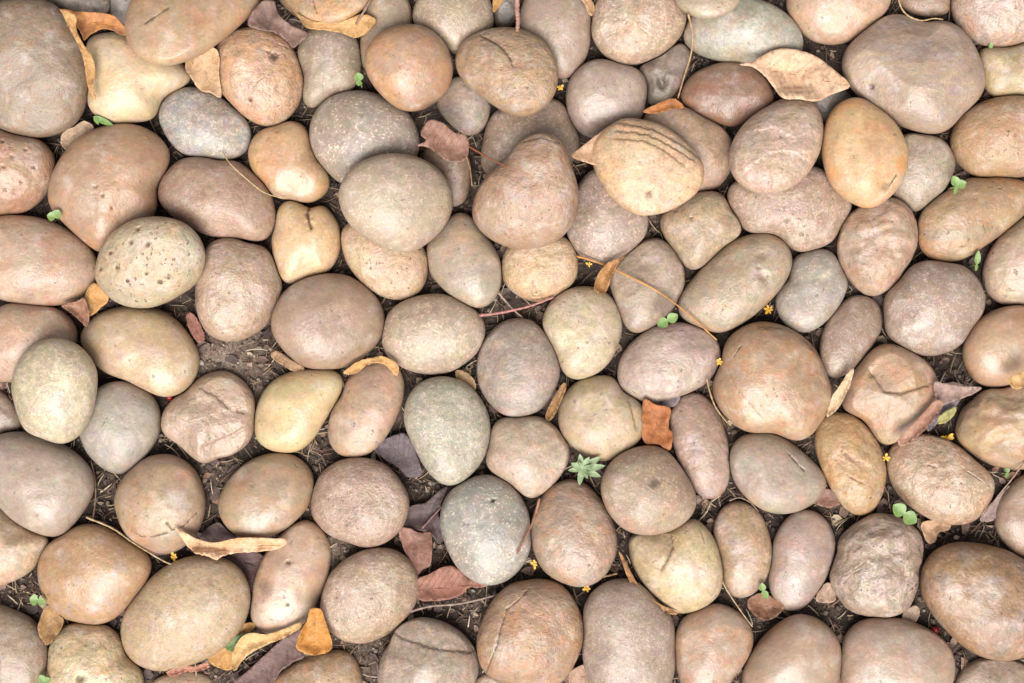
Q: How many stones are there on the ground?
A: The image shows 115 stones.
